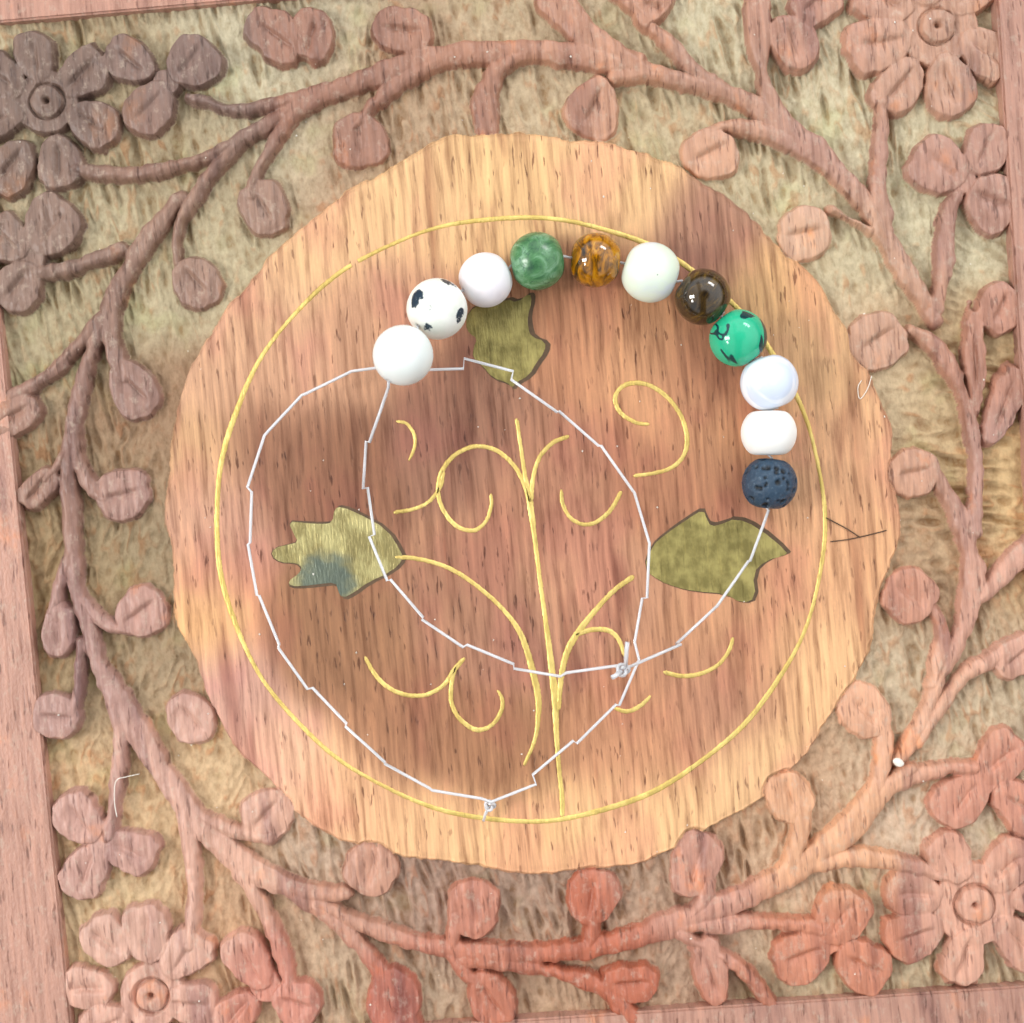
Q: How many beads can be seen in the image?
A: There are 11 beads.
